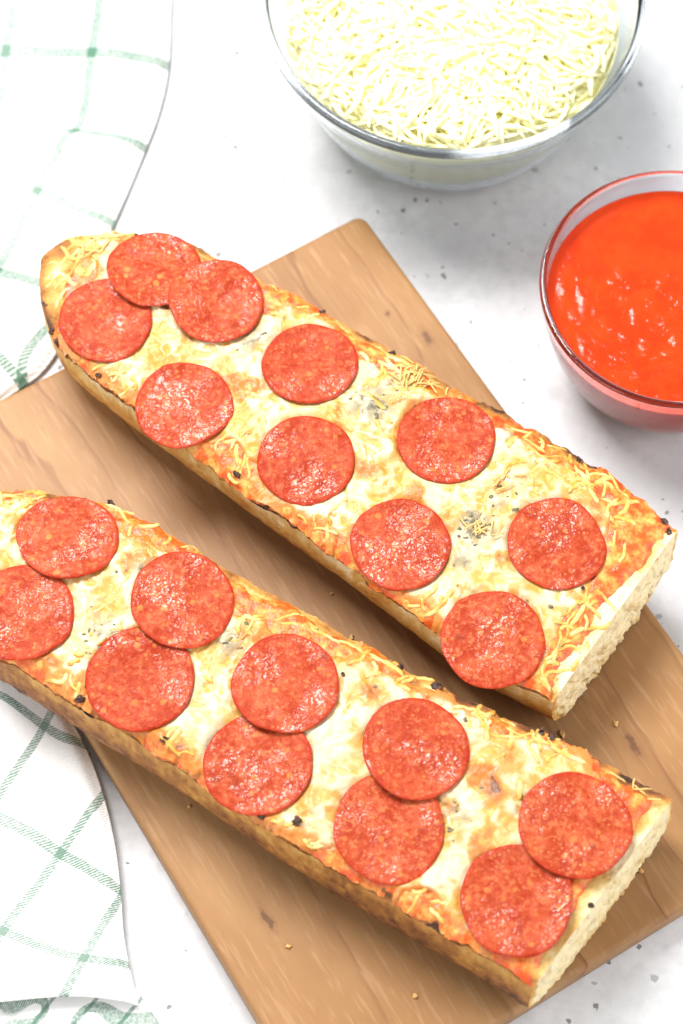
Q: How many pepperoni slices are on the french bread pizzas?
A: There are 20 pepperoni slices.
